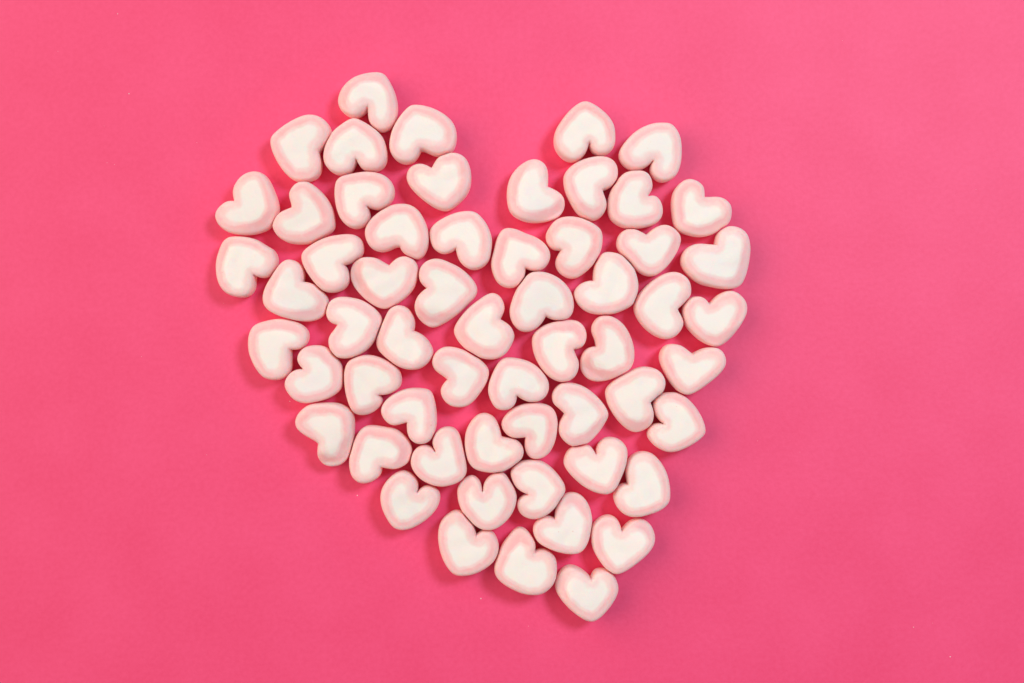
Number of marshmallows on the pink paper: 59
